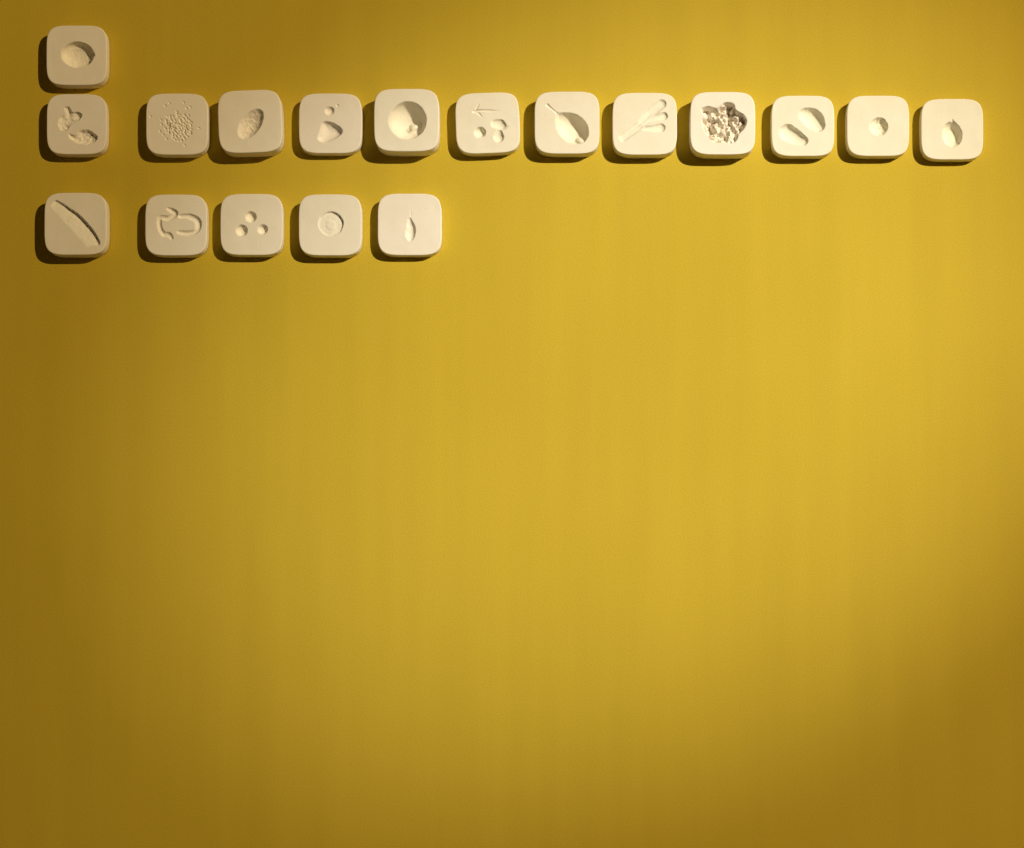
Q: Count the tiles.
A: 18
